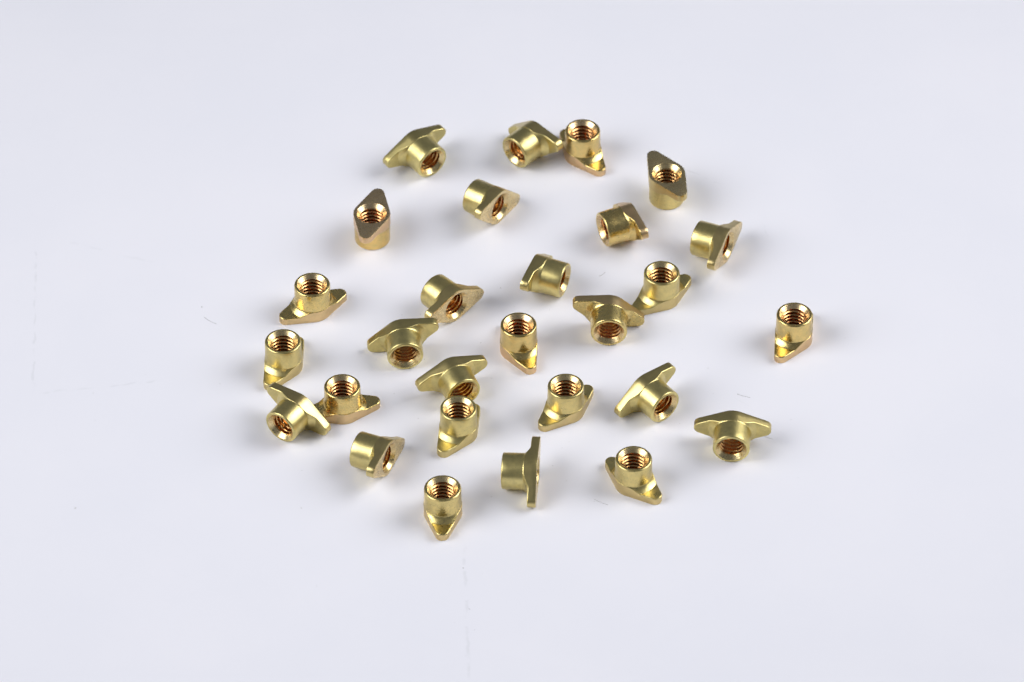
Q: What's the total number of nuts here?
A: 28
